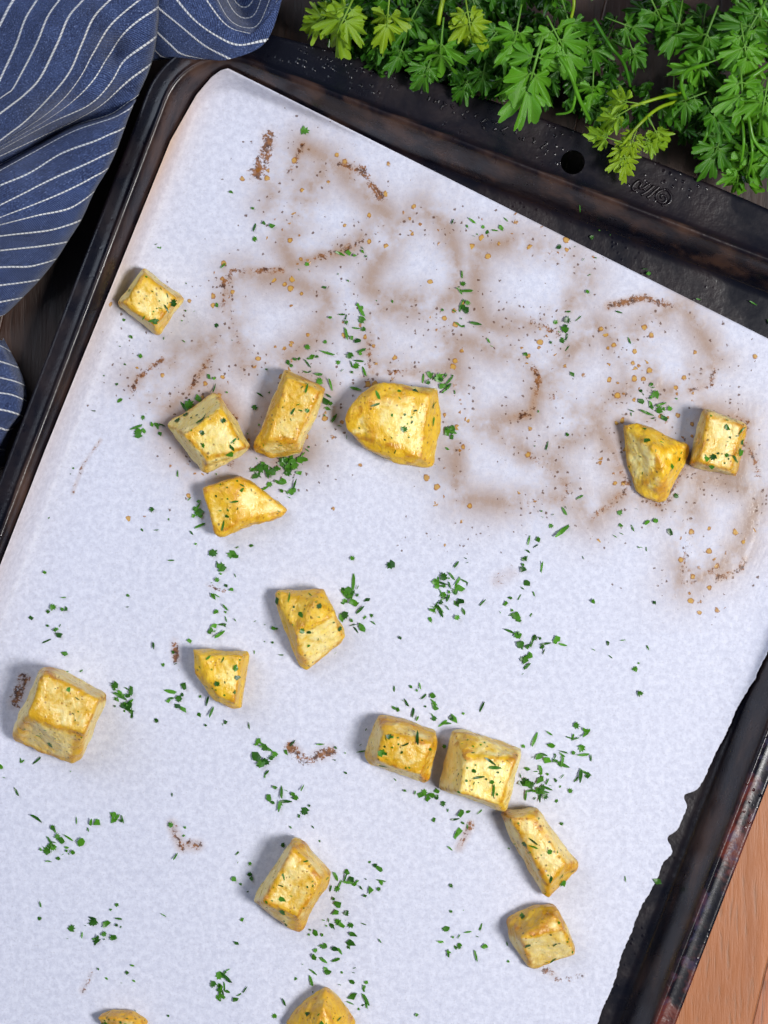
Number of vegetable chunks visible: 17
